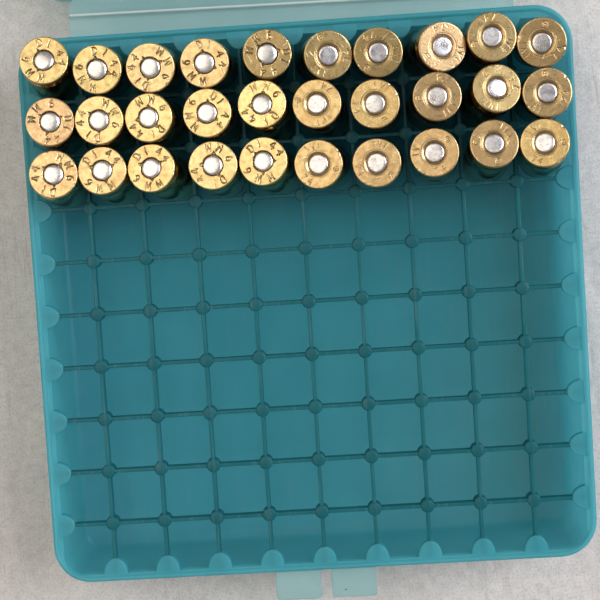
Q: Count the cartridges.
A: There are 30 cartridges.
